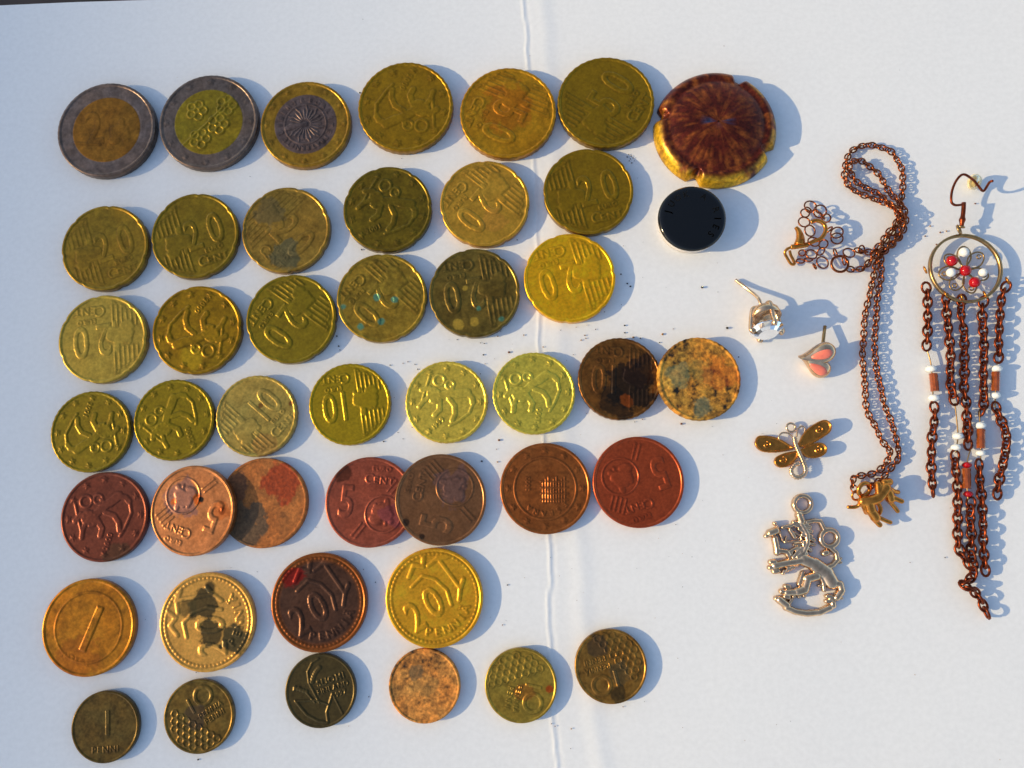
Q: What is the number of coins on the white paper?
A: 43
